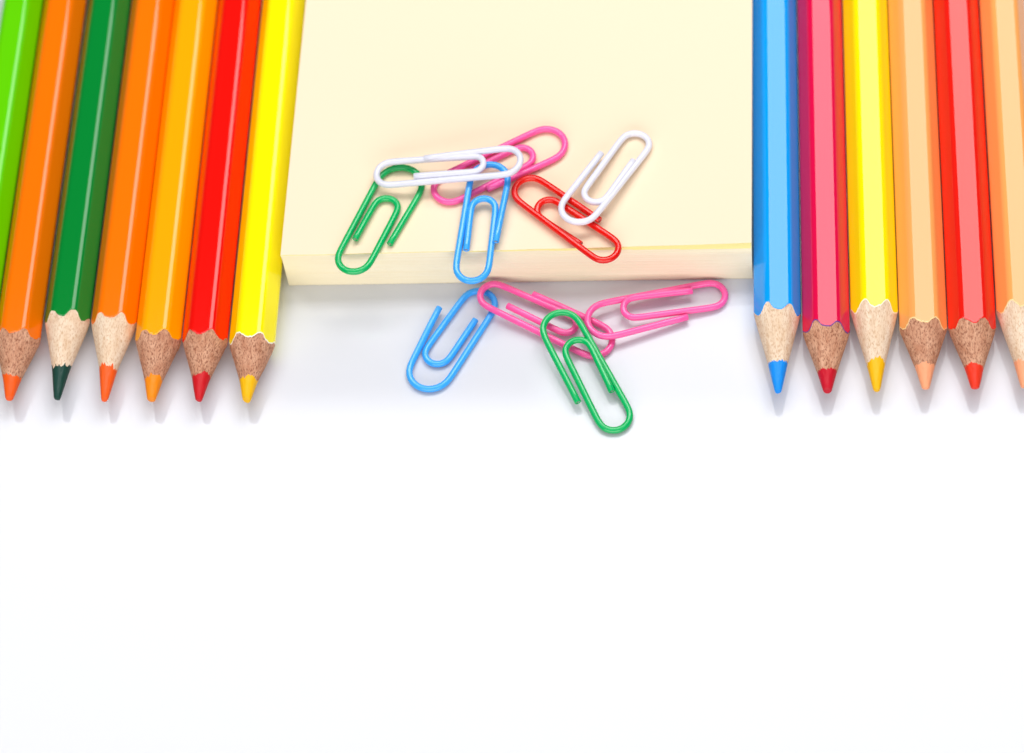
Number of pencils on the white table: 13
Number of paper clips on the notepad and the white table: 10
